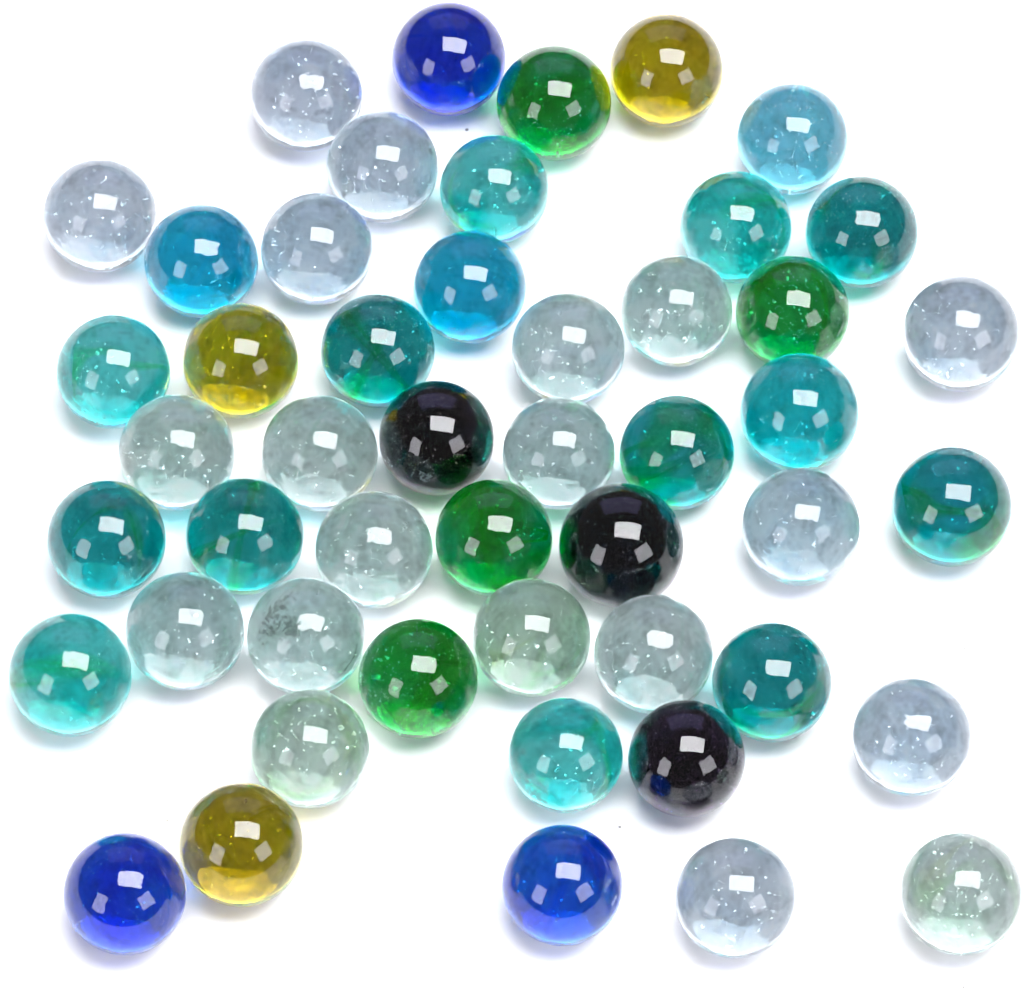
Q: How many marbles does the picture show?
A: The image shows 49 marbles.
